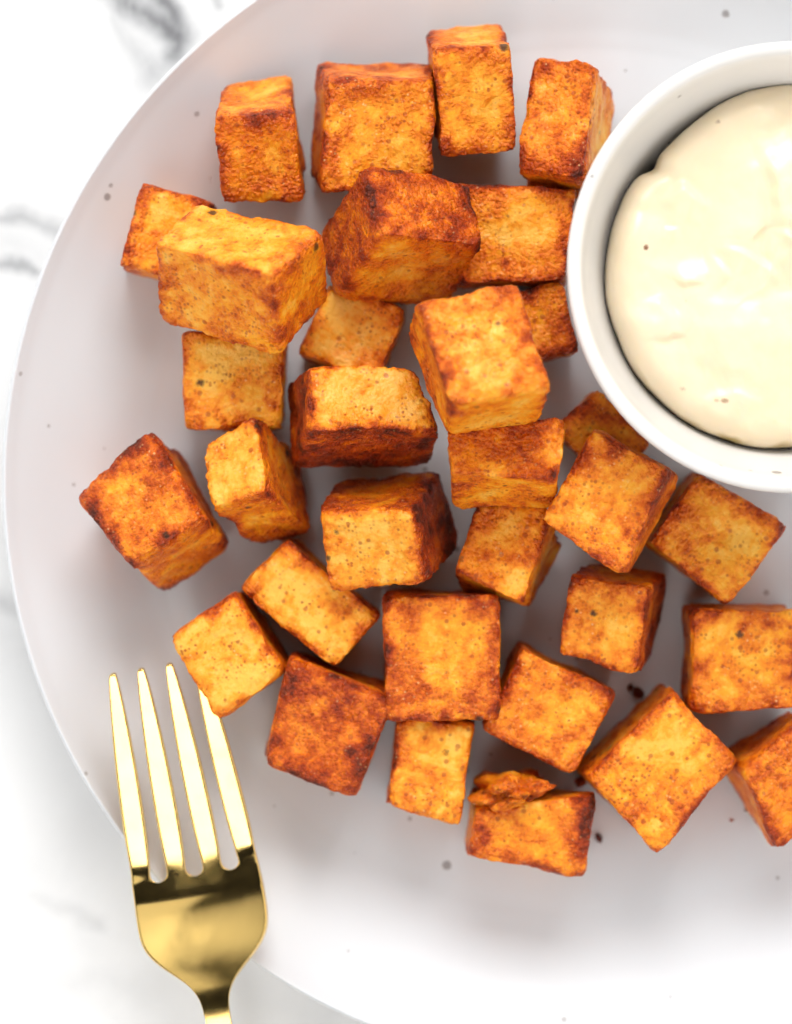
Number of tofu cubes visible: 32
